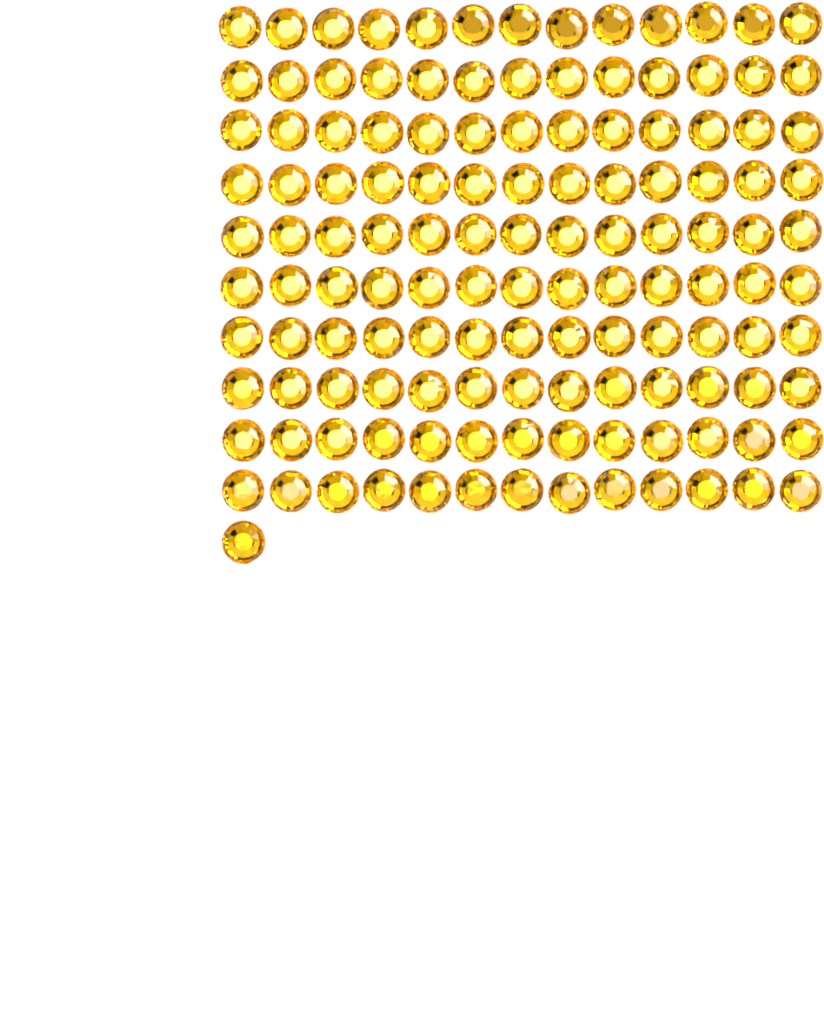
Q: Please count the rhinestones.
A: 131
